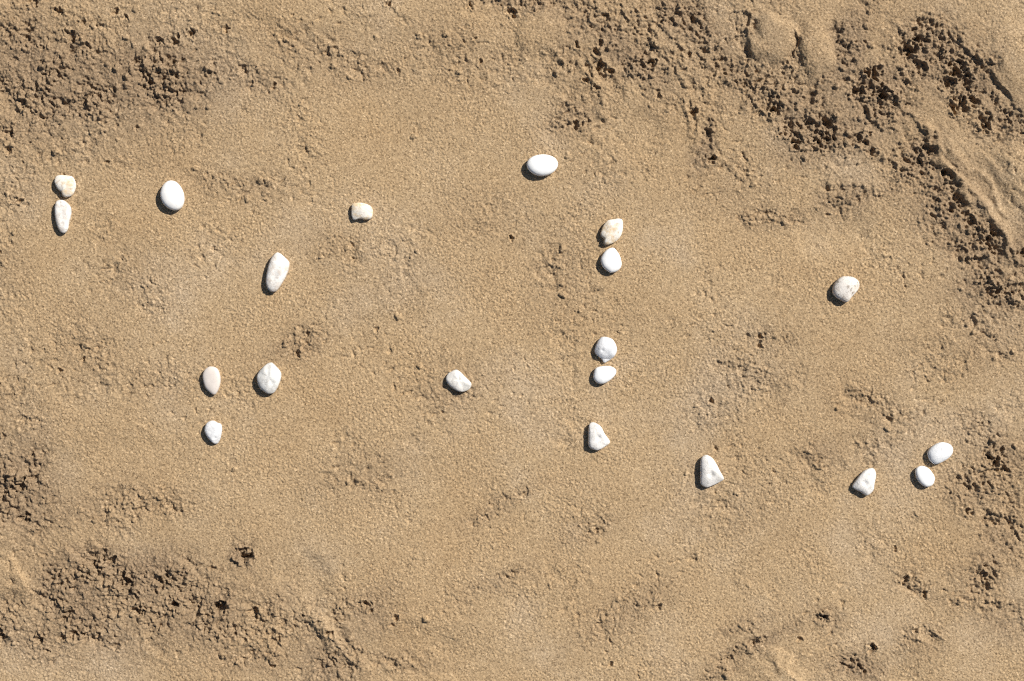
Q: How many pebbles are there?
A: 20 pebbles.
